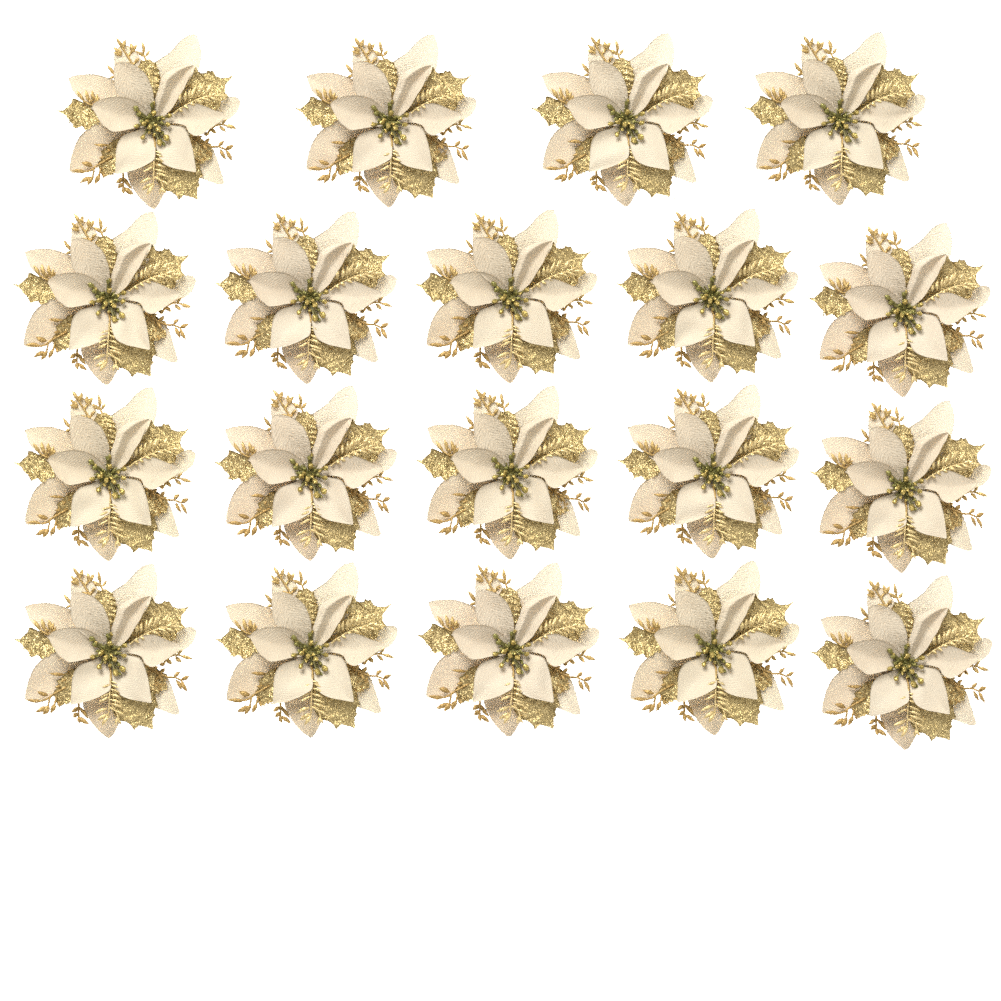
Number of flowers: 19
